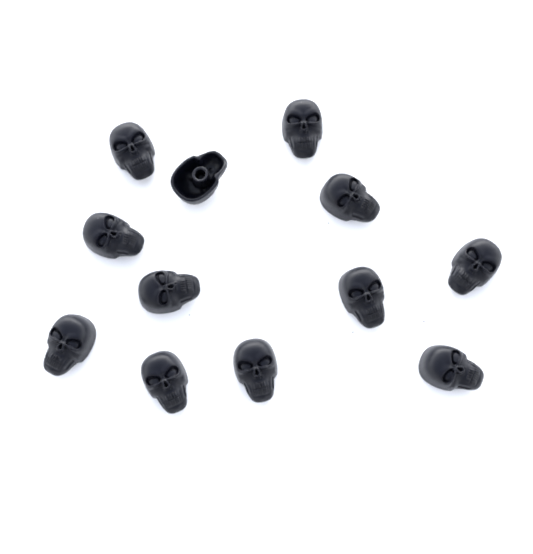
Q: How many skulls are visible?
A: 12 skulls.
